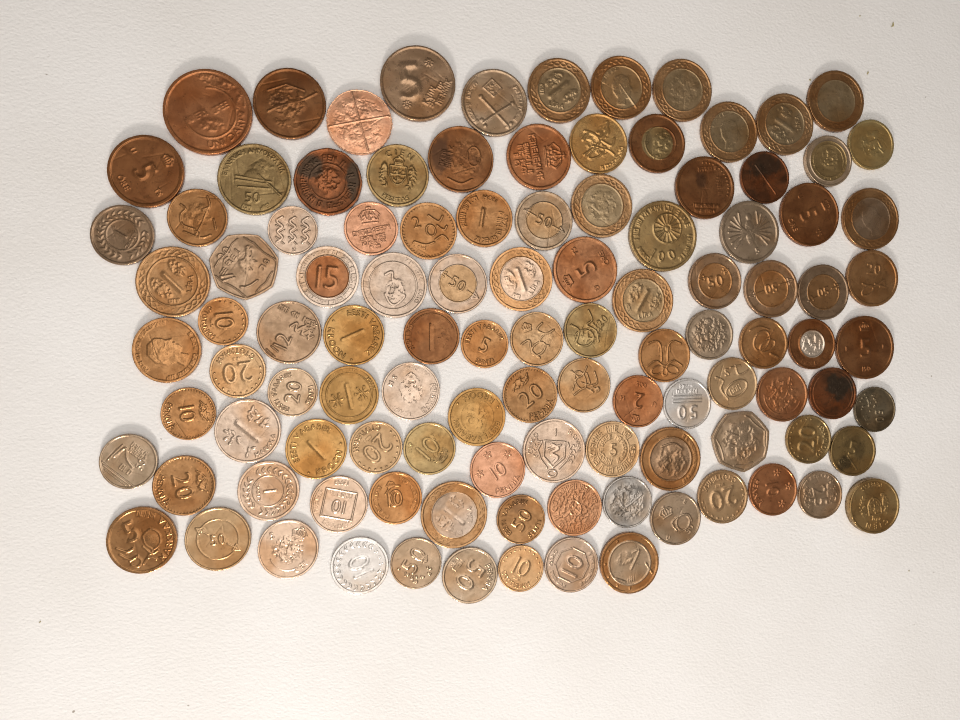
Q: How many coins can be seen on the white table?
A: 108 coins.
